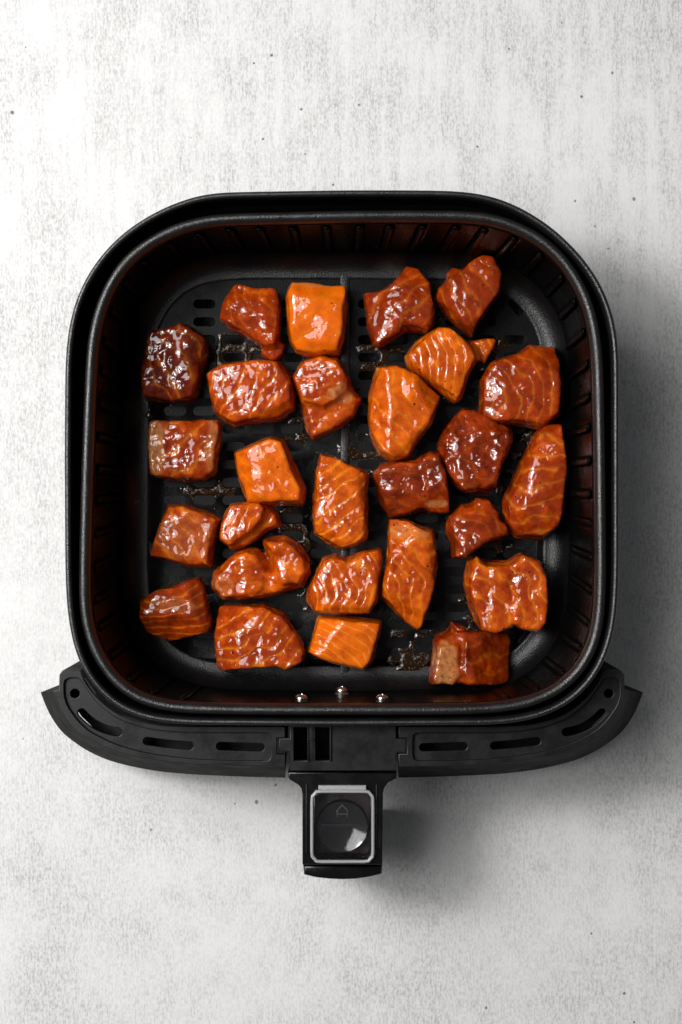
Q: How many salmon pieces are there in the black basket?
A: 27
